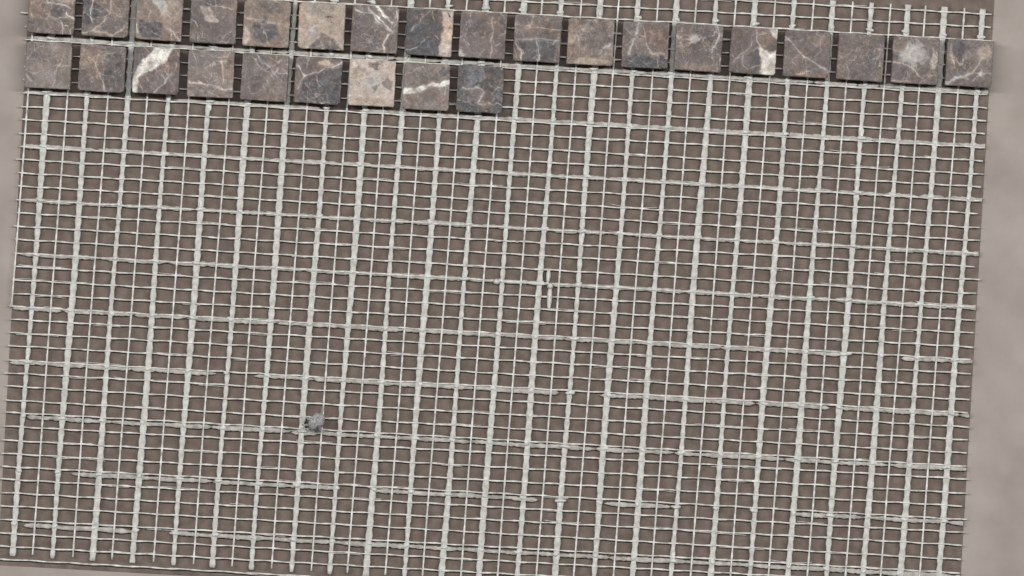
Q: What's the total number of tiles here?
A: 27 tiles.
